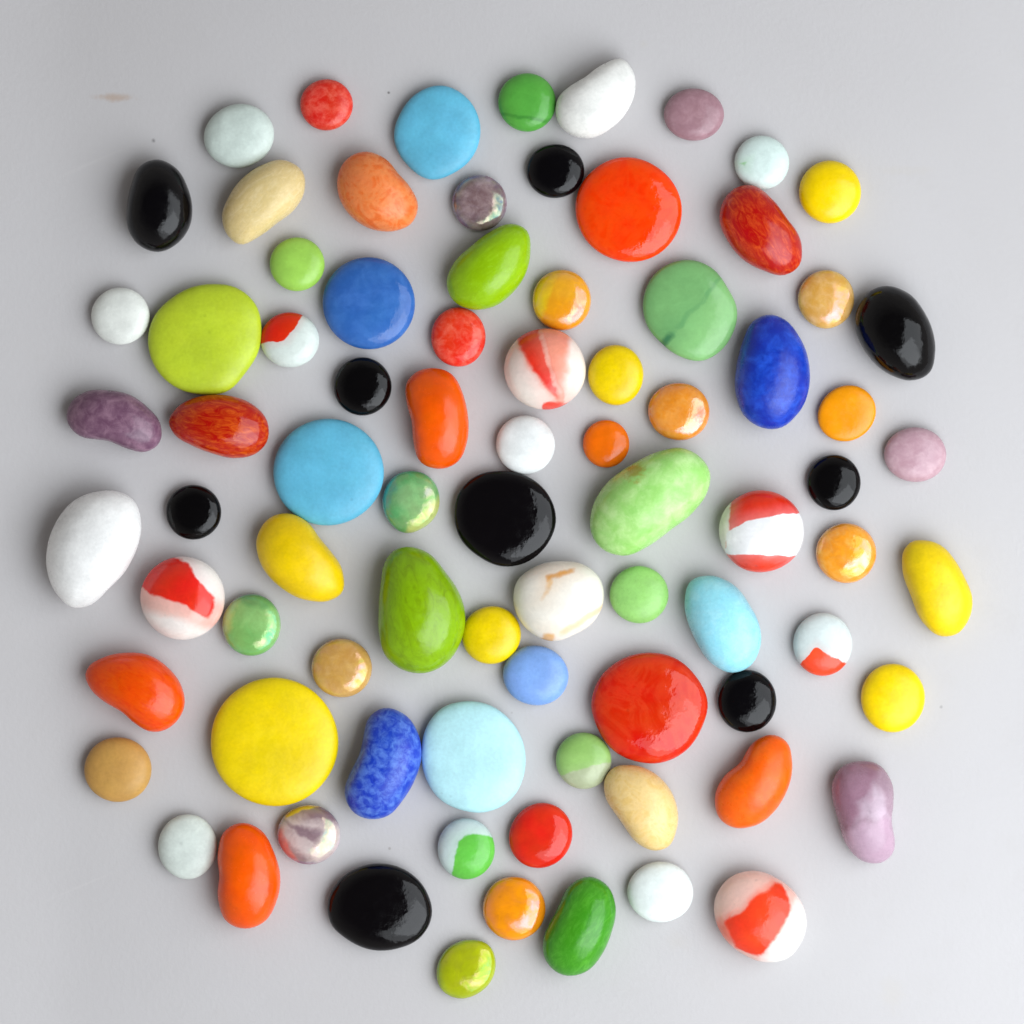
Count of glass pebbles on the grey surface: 82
